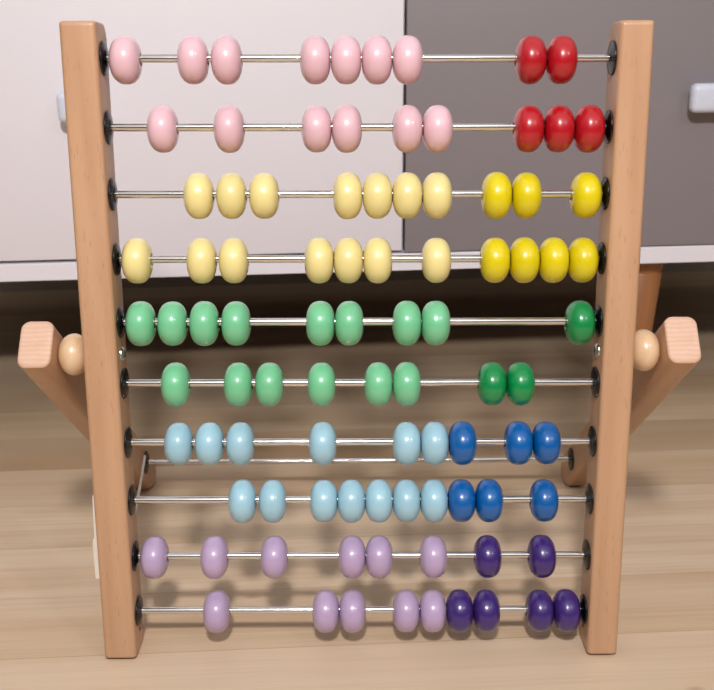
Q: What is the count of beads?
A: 92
